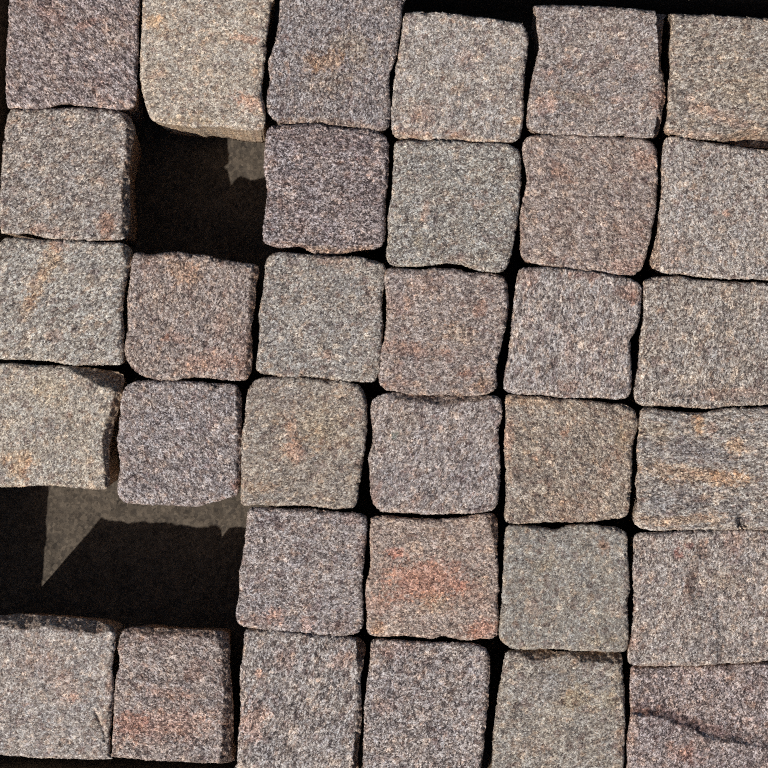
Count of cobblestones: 33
